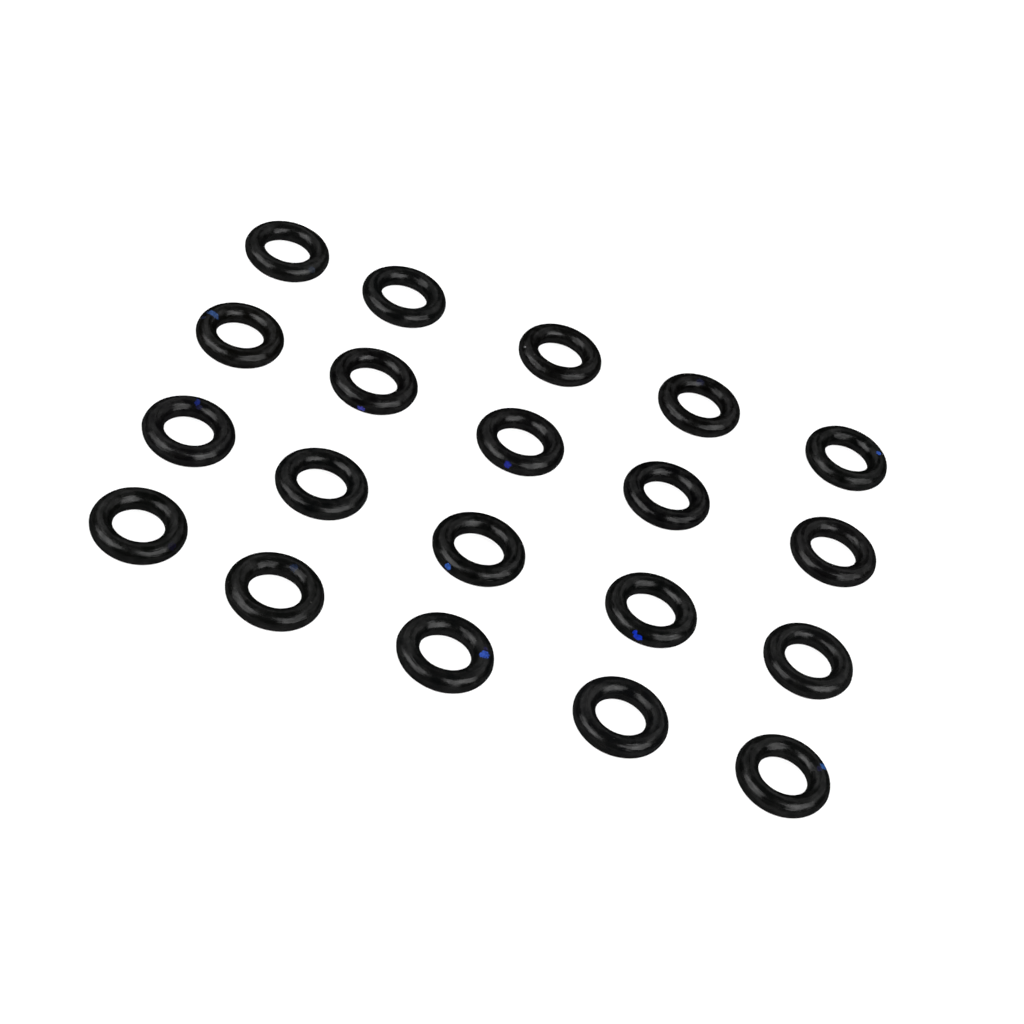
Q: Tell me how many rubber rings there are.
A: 20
